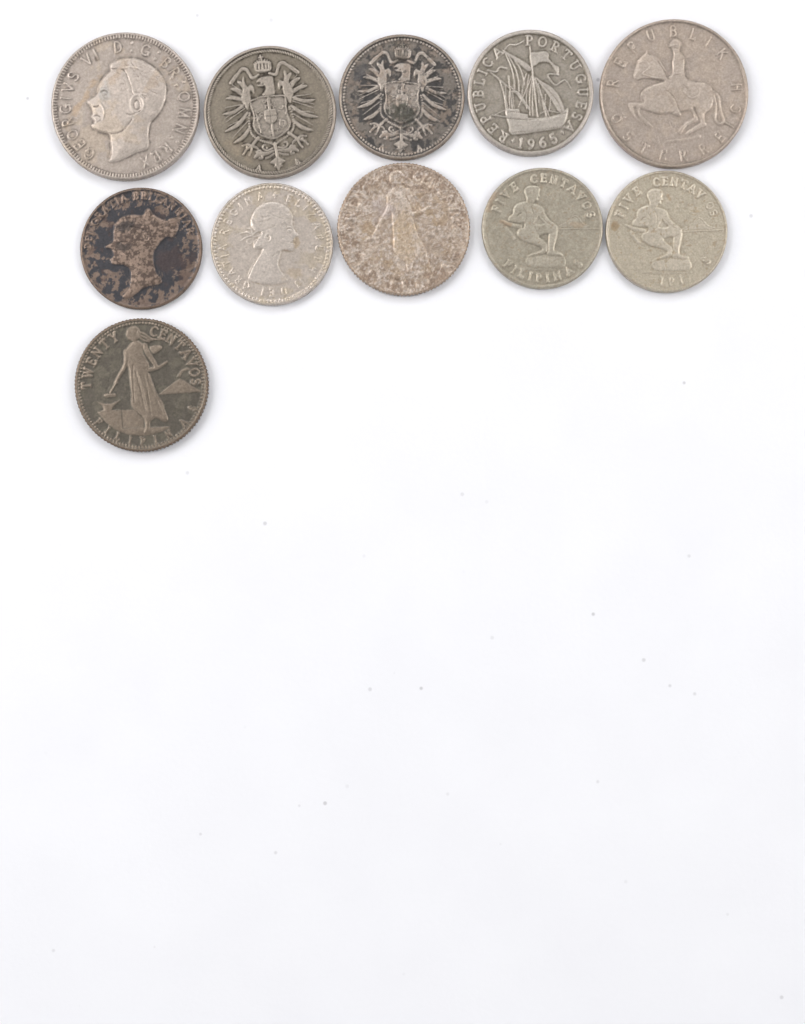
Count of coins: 11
